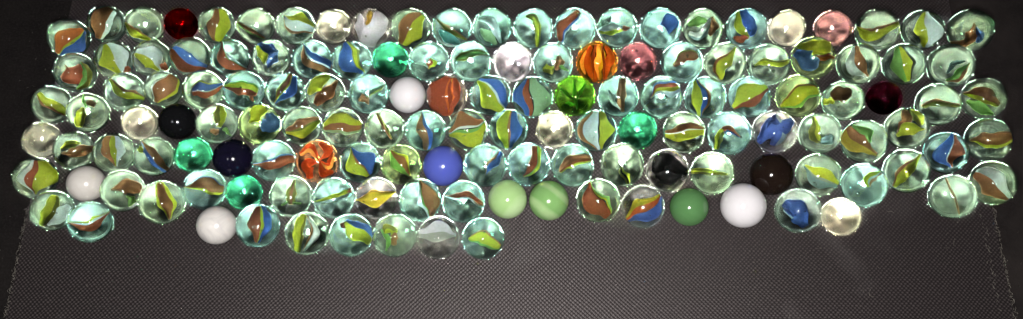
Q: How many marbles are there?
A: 140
